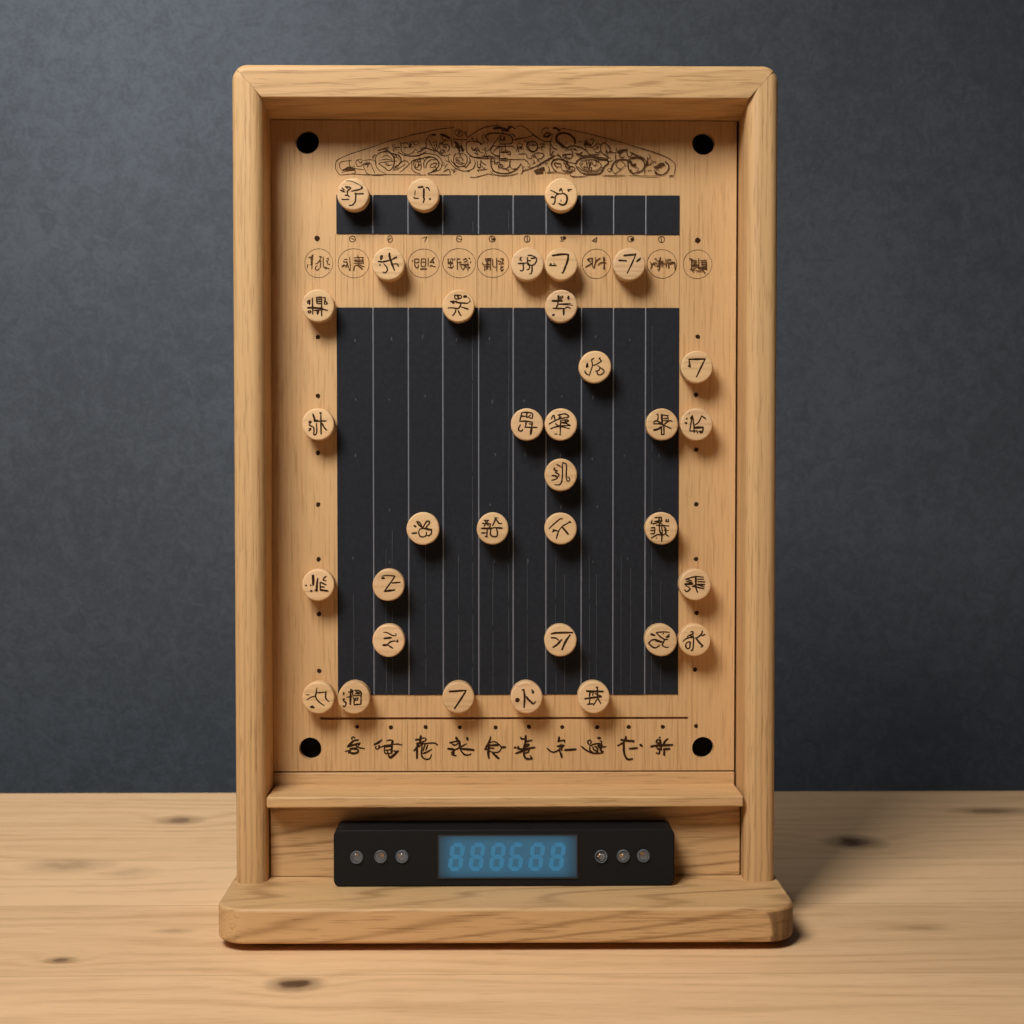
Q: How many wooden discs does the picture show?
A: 34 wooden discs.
